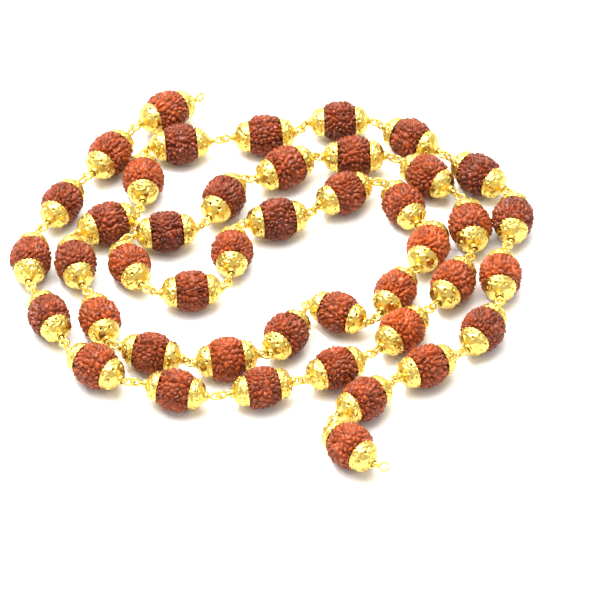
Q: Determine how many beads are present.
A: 44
